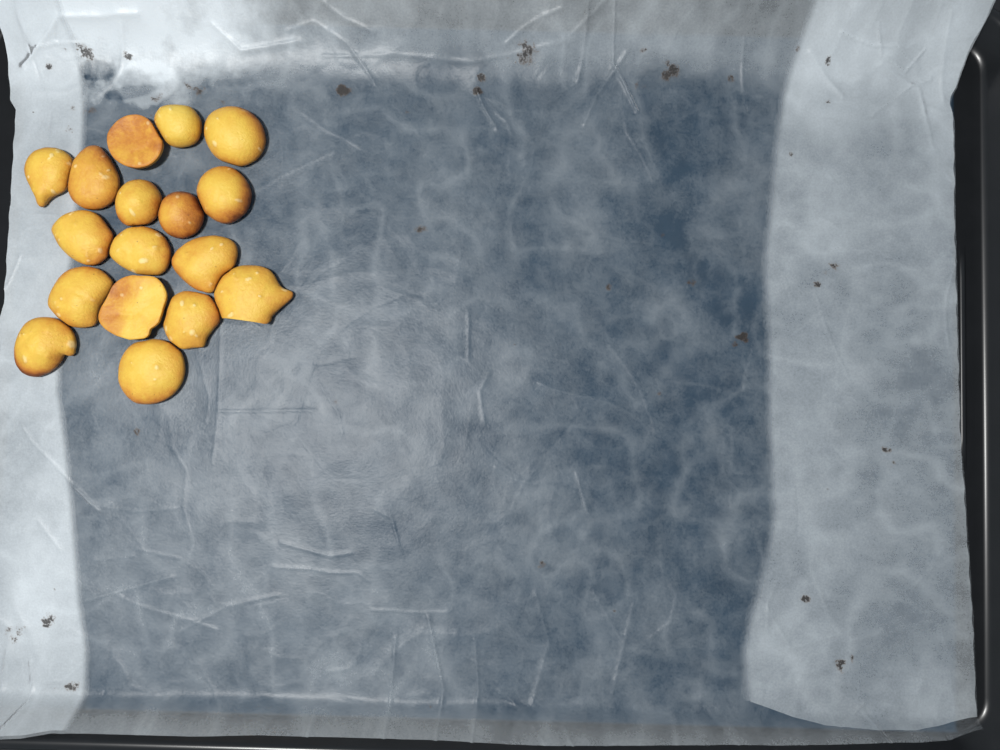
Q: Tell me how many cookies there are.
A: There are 17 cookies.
